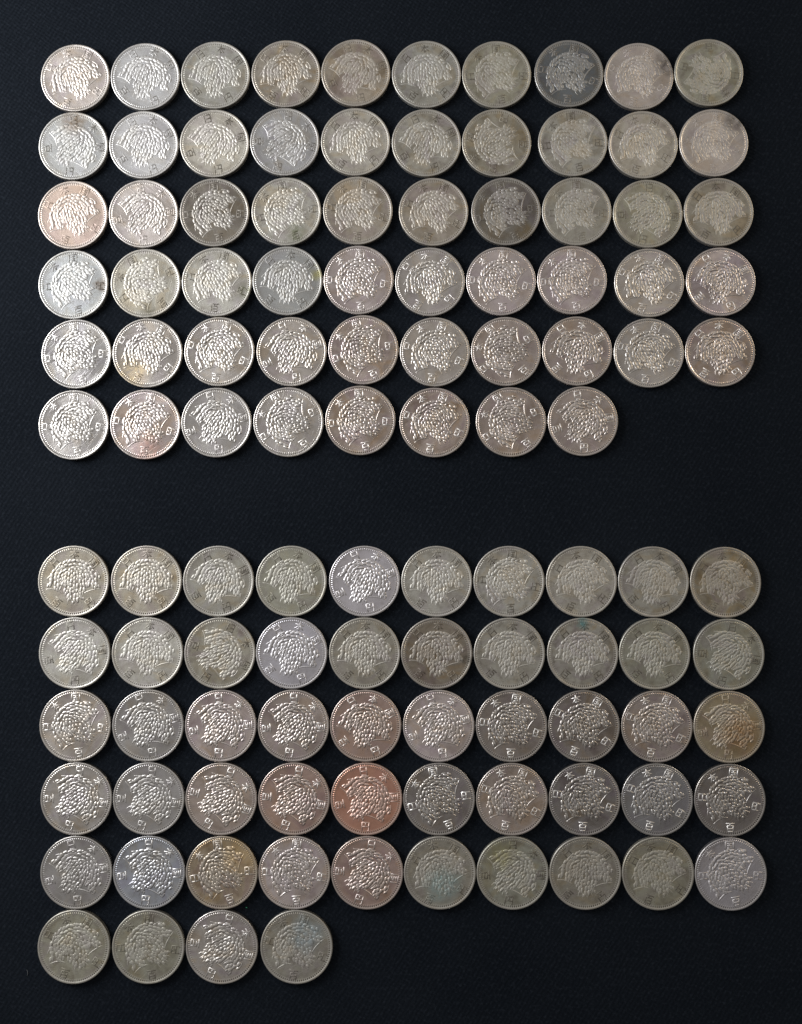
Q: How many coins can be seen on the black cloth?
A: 112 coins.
